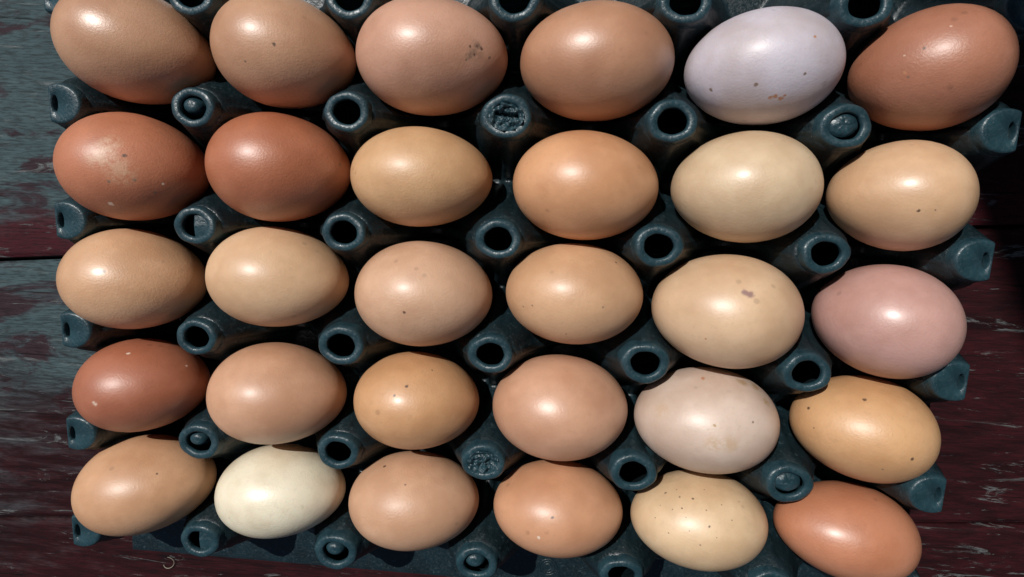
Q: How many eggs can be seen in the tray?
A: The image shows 30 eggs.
